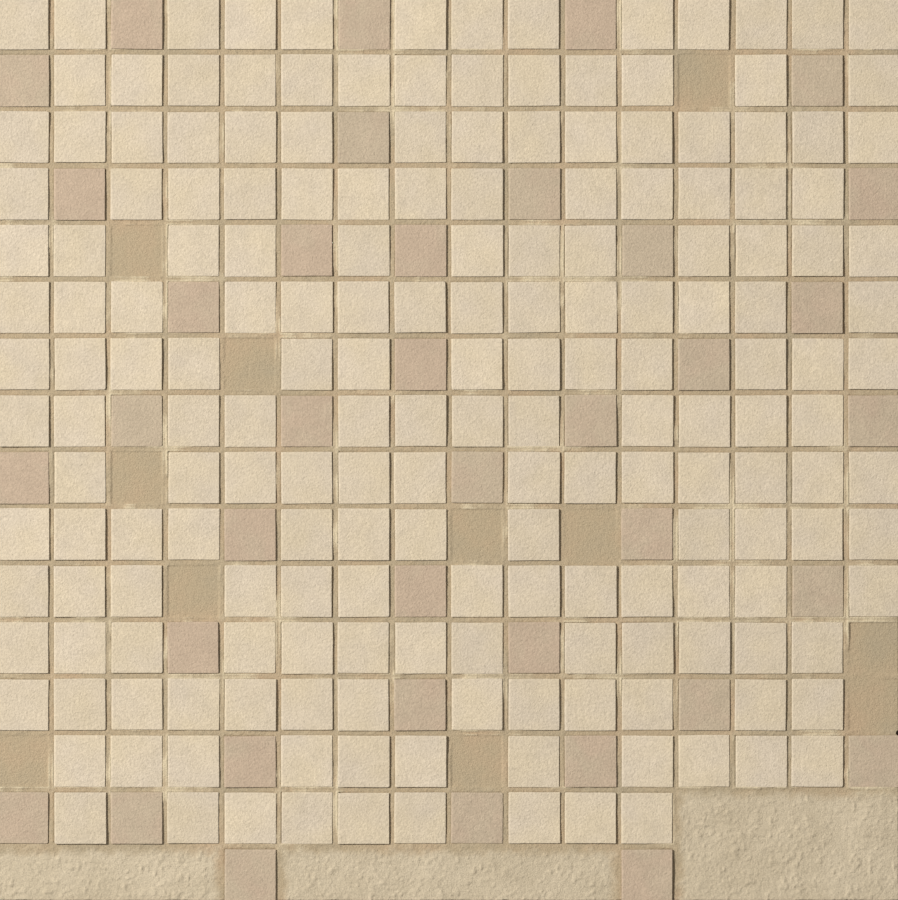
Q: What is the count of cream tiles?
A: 189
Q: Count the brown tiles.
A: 38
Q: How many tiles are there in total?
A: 227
